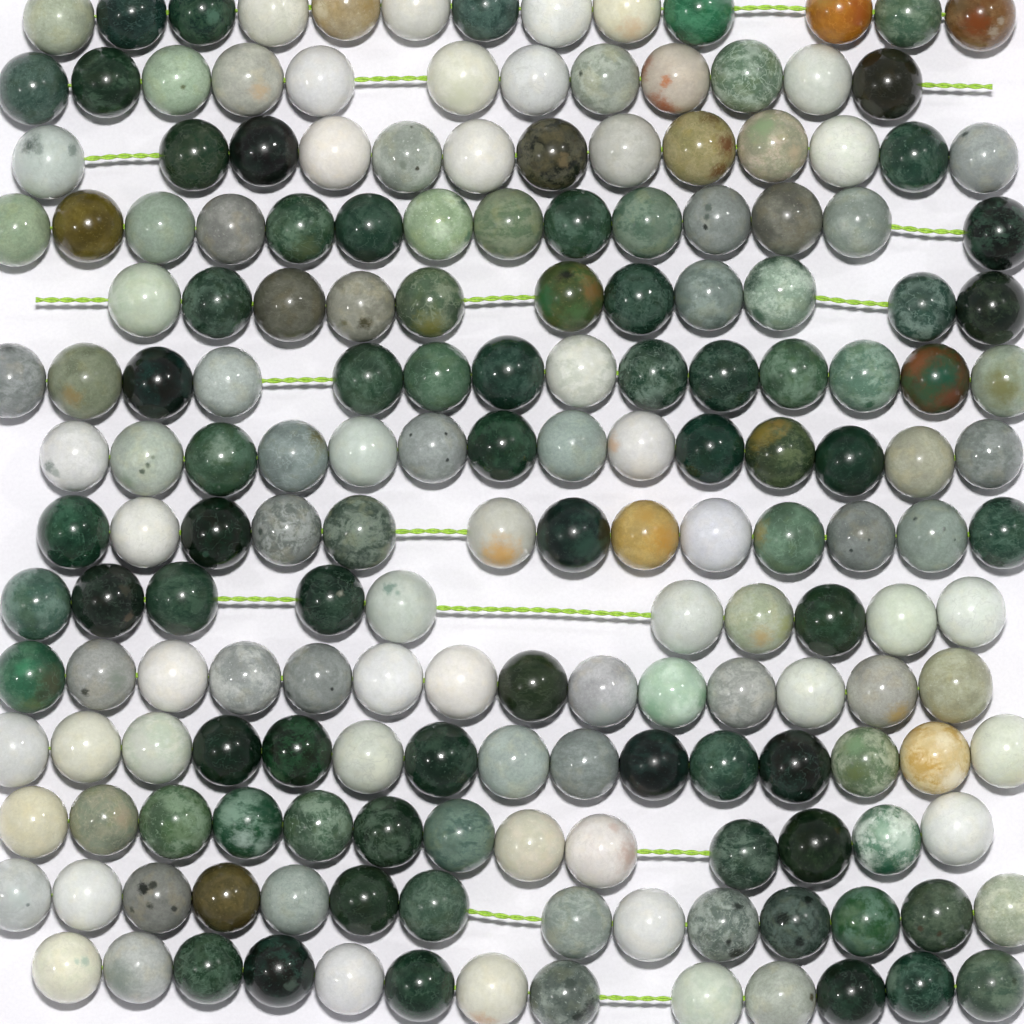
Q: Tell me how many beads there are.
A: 183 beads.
